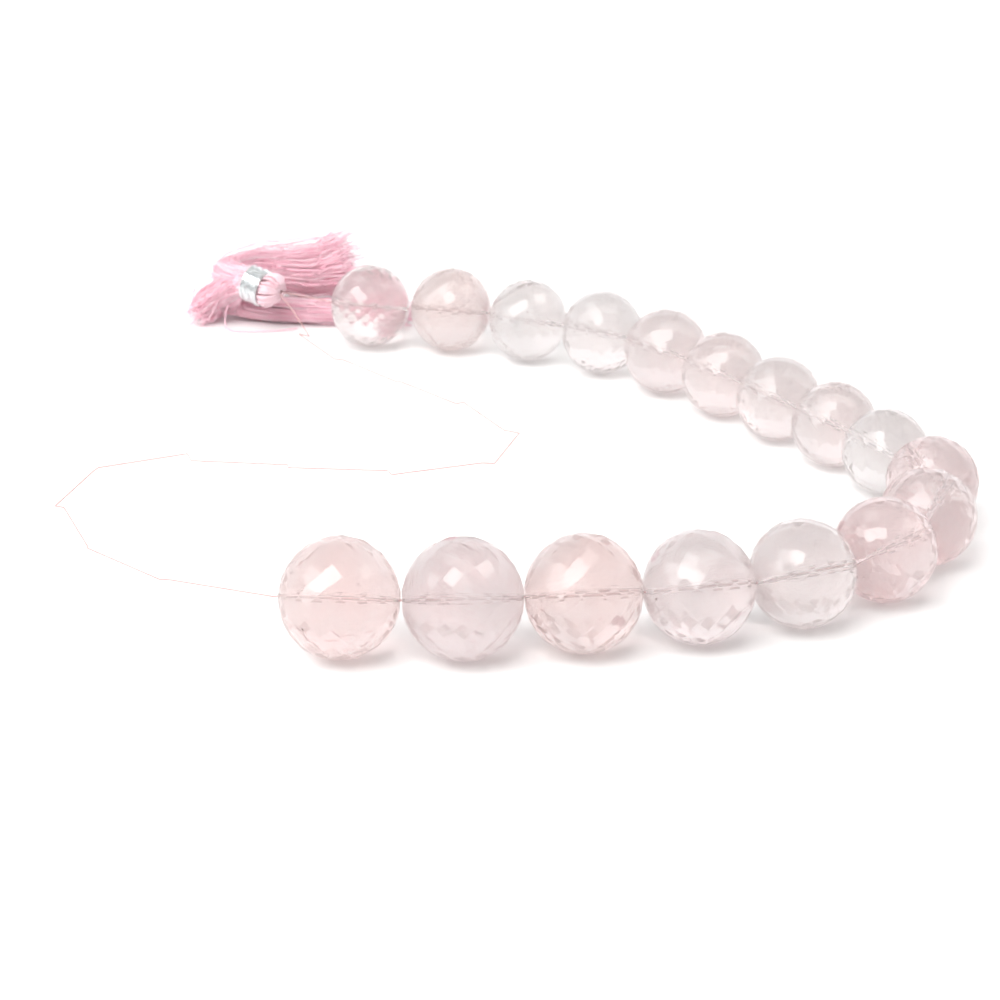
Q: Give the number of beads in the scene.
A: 17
